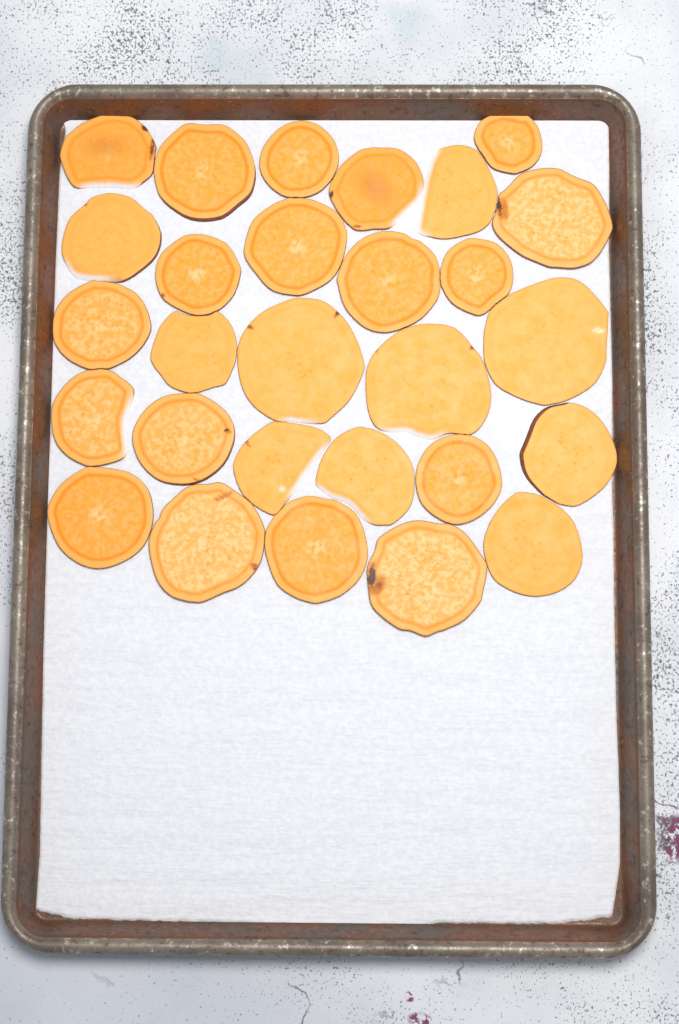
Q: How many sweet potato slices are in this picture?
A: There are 28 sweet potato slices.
